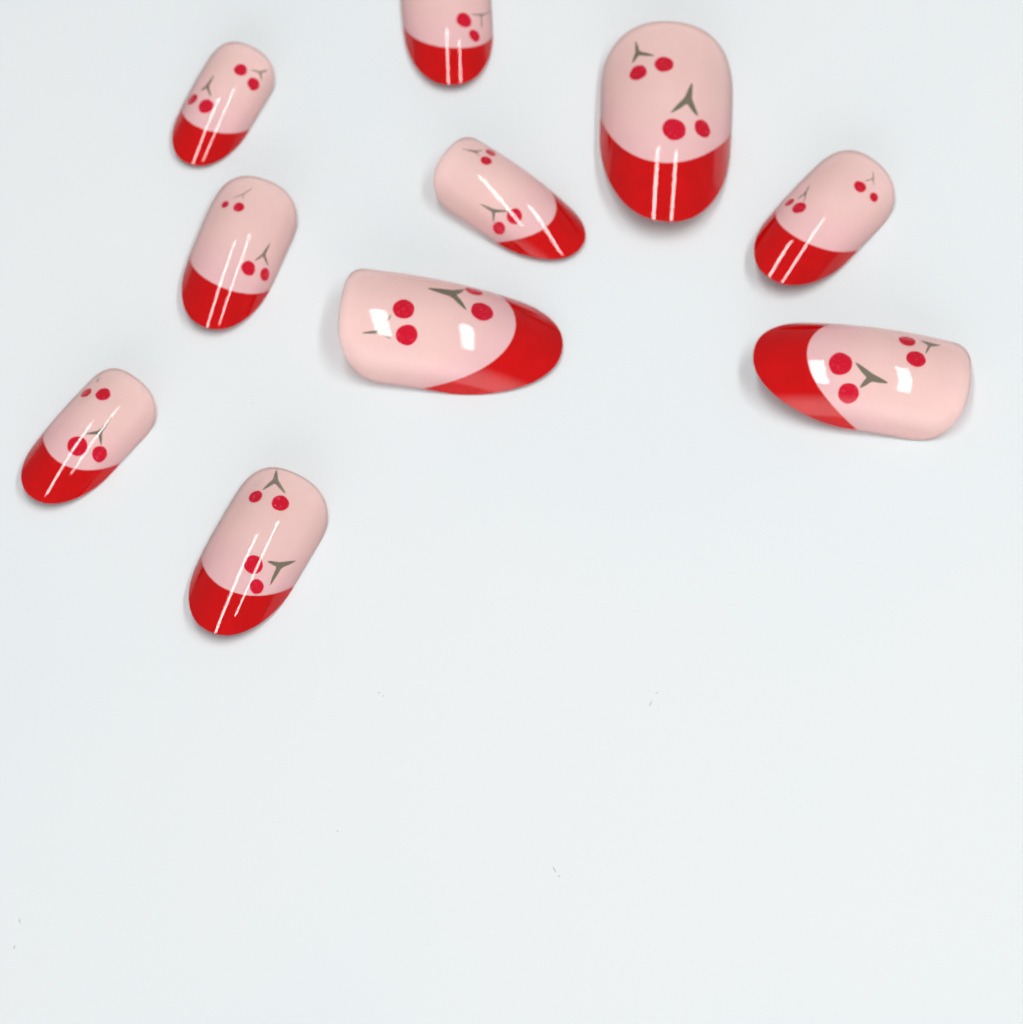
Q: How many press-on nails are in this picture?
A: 10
